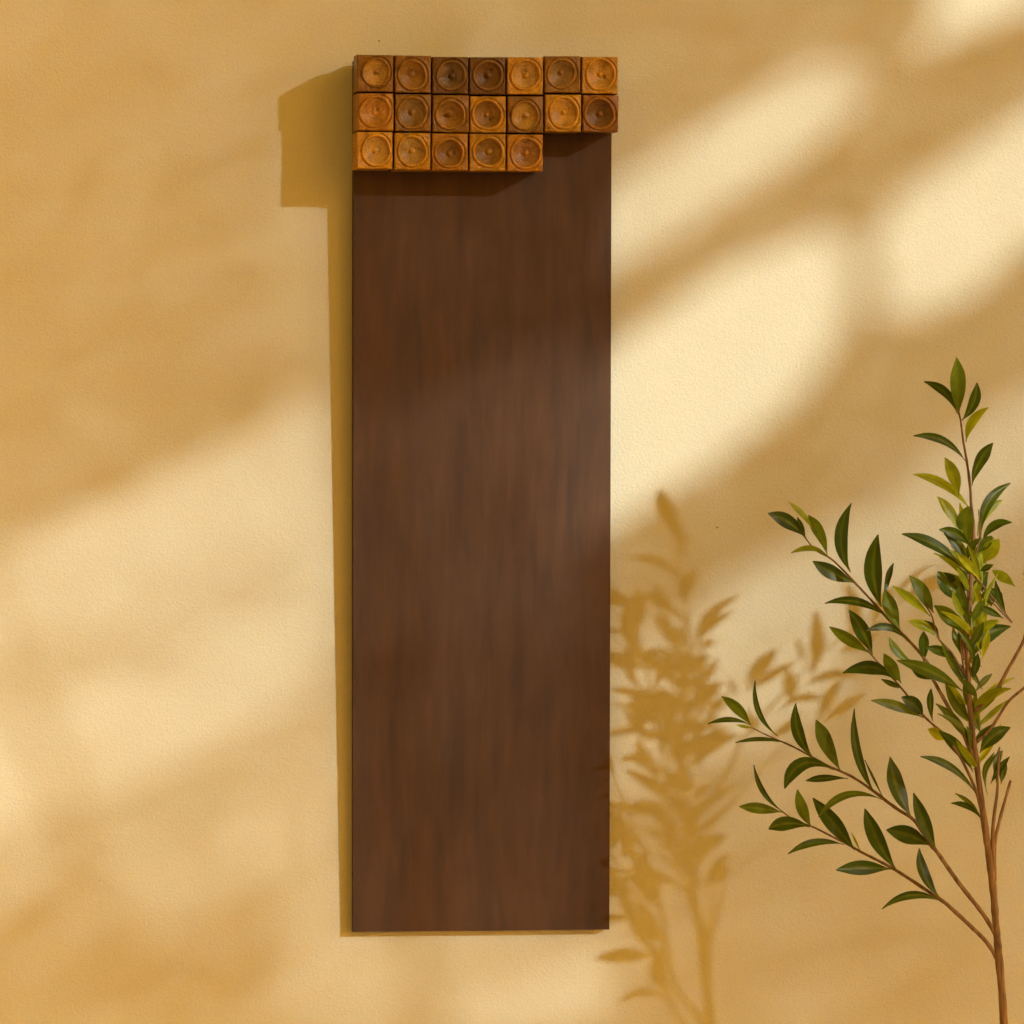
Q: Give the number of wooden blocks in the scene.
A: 19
